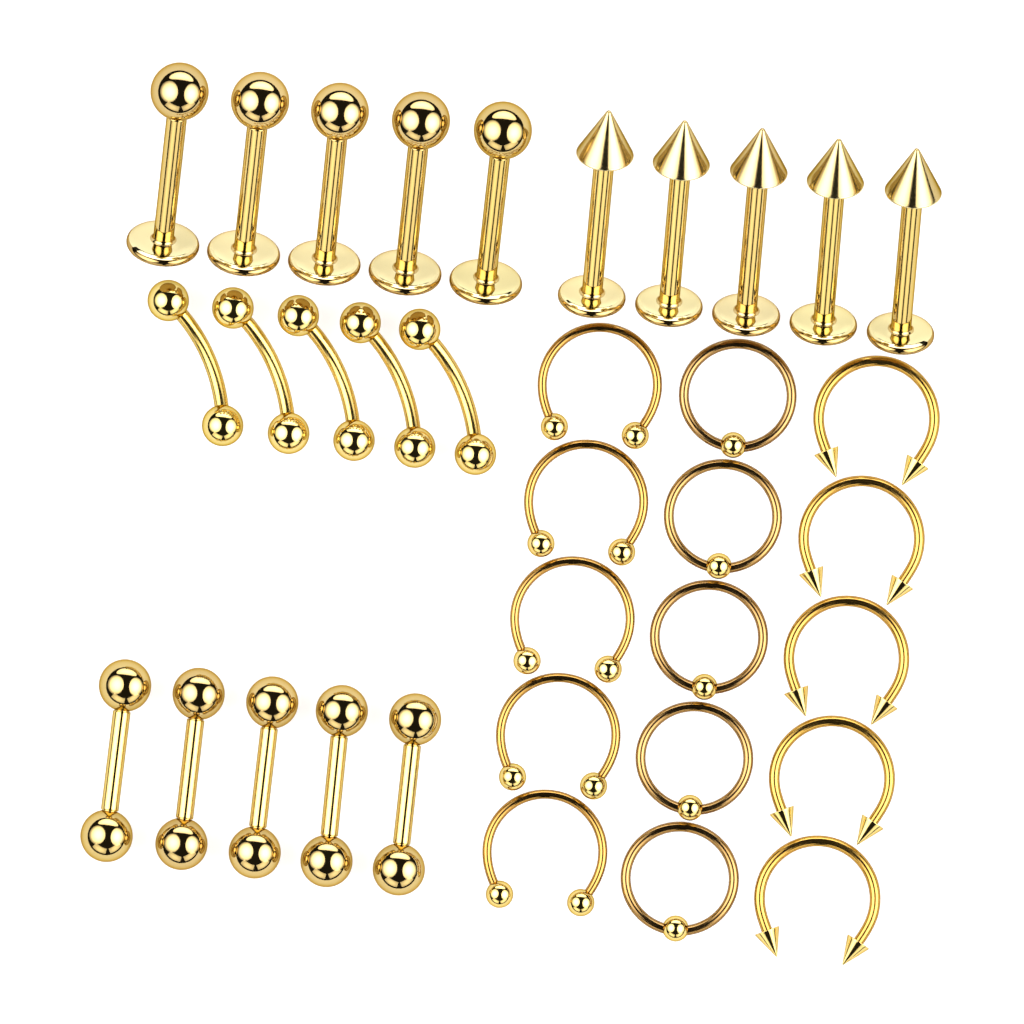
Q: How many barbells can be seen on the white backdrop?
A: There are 10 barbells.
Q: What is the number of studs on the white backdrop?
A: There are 10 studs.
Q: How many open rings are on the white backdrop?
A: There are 10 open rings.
